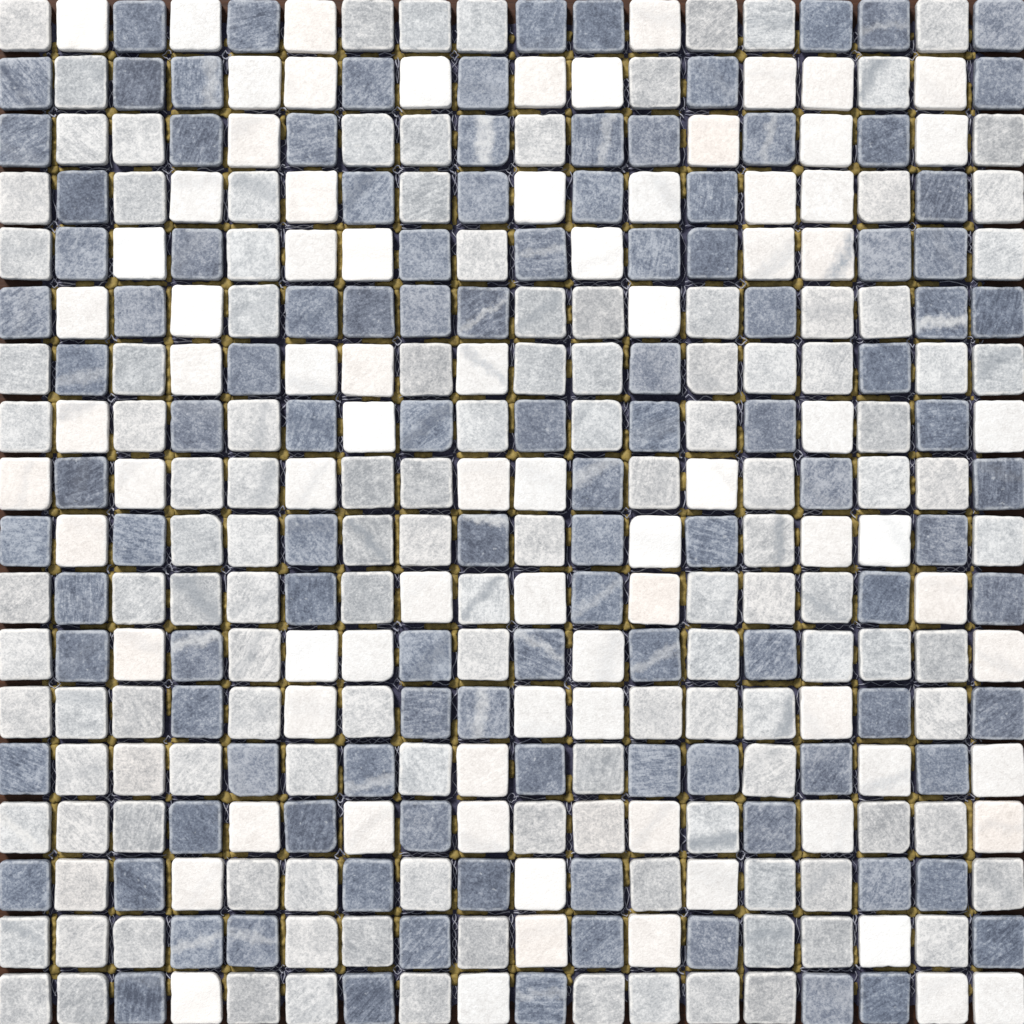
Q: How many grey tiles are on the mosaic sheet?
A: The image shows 130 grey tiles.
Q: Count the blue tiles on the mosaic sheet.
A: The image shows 113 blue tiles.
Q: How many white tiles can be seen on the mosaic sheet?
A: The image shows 81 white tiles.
